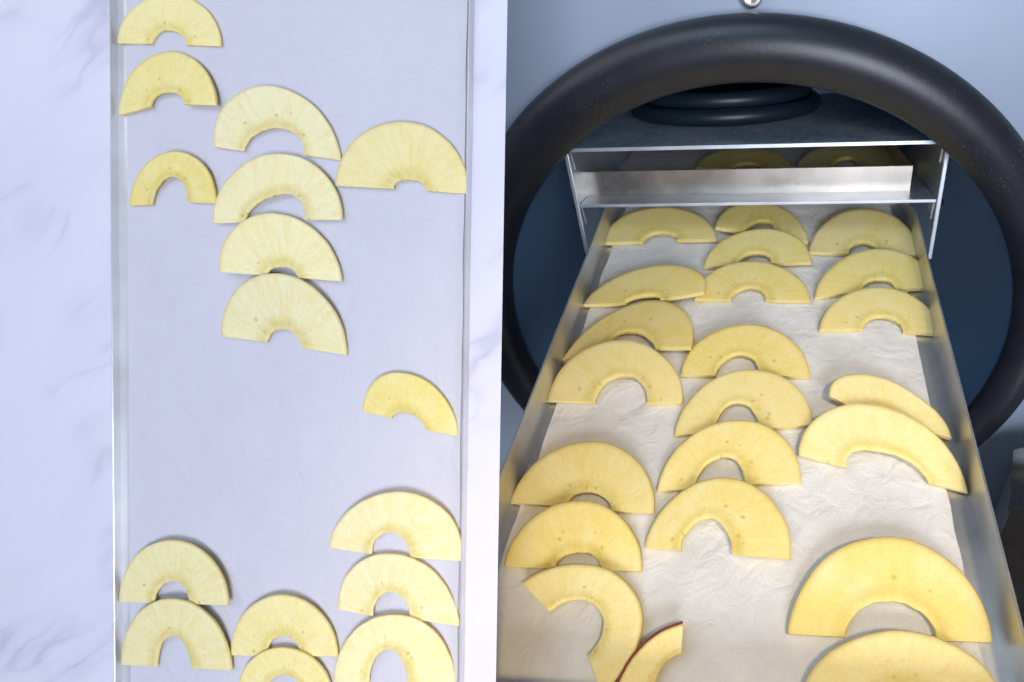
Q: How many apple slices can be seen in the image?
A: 40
